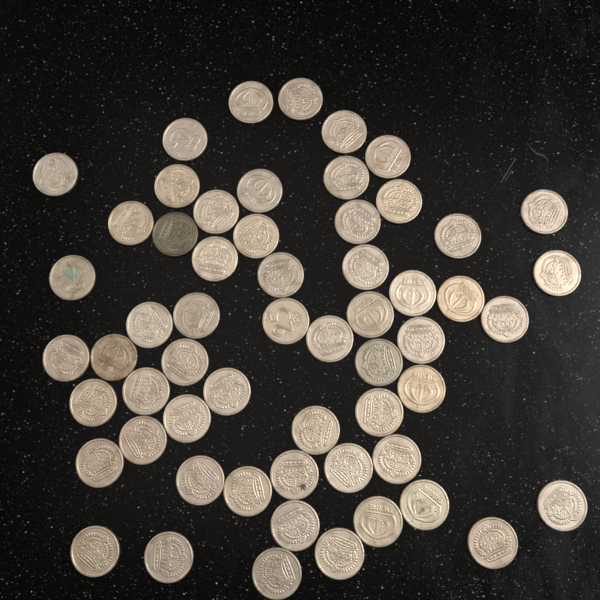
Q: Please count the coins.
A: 58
